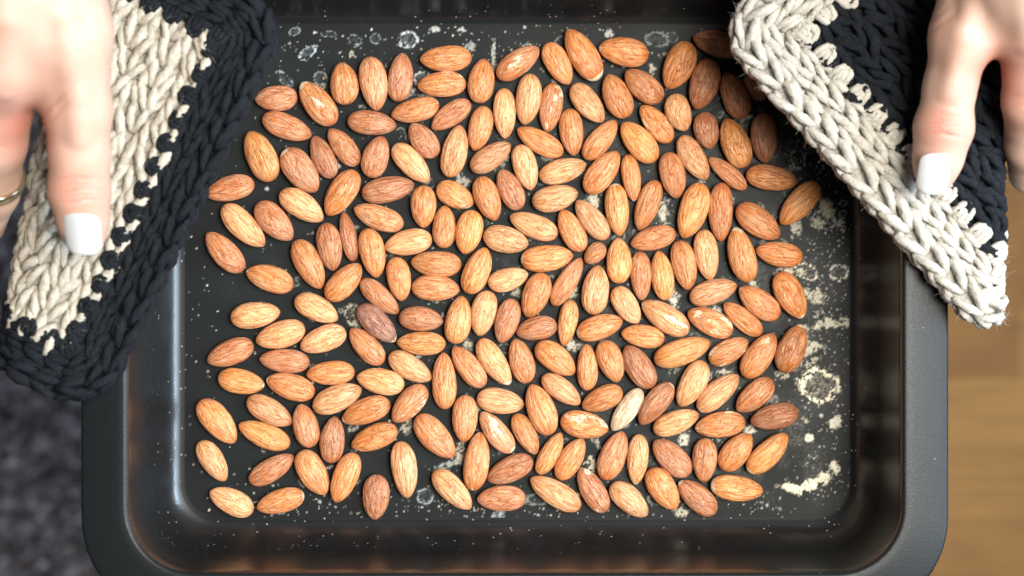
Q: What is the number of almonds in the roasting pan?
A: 198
